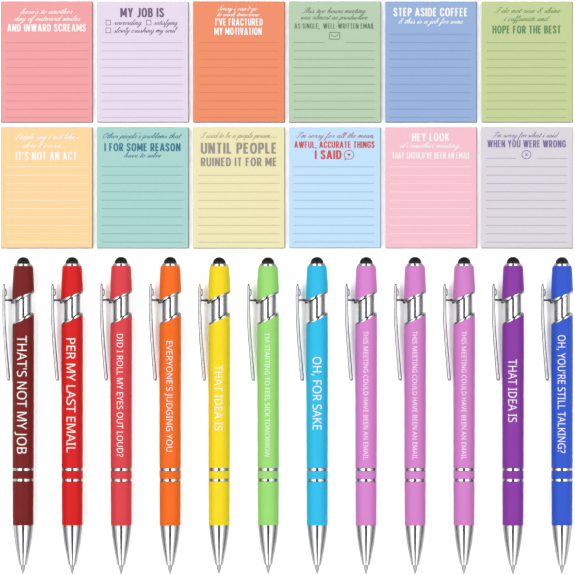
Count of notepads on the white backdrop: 12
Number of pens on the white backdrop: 12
